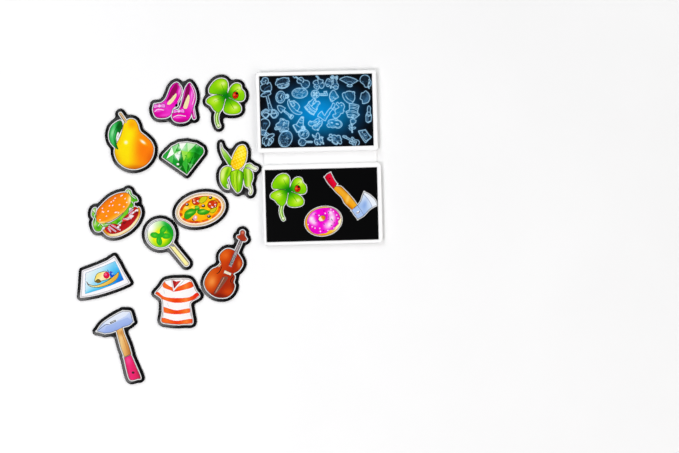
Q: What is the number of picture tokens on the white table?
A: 12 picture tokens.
